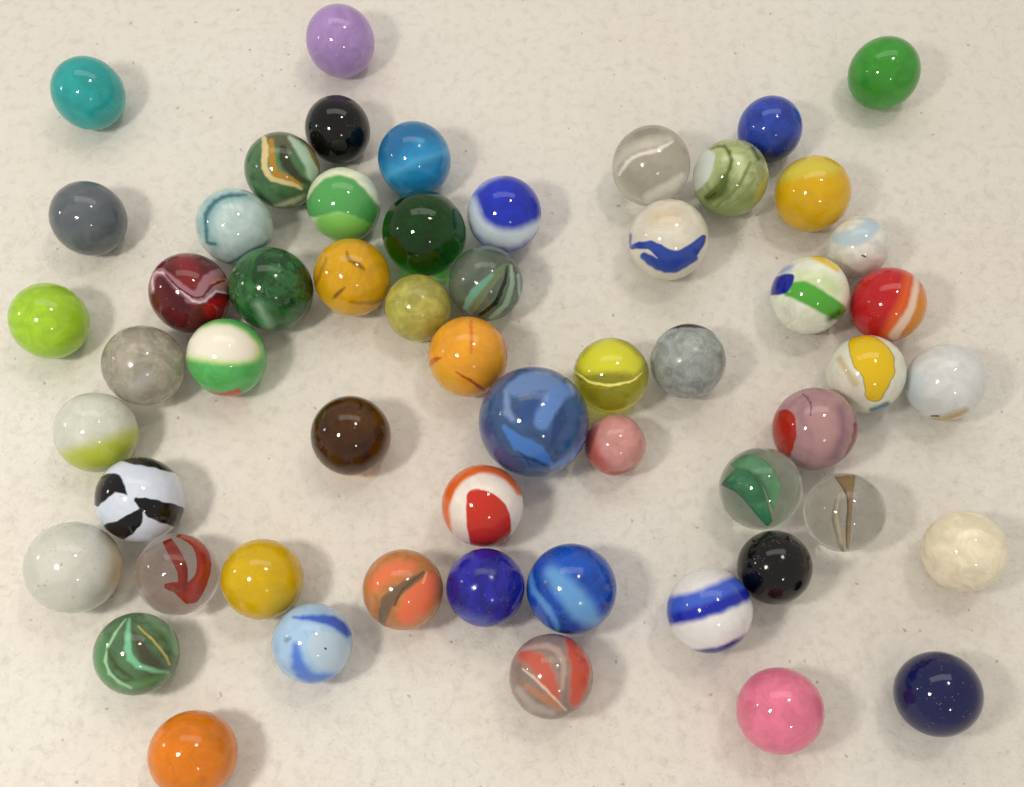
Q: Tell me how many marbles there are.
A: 56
